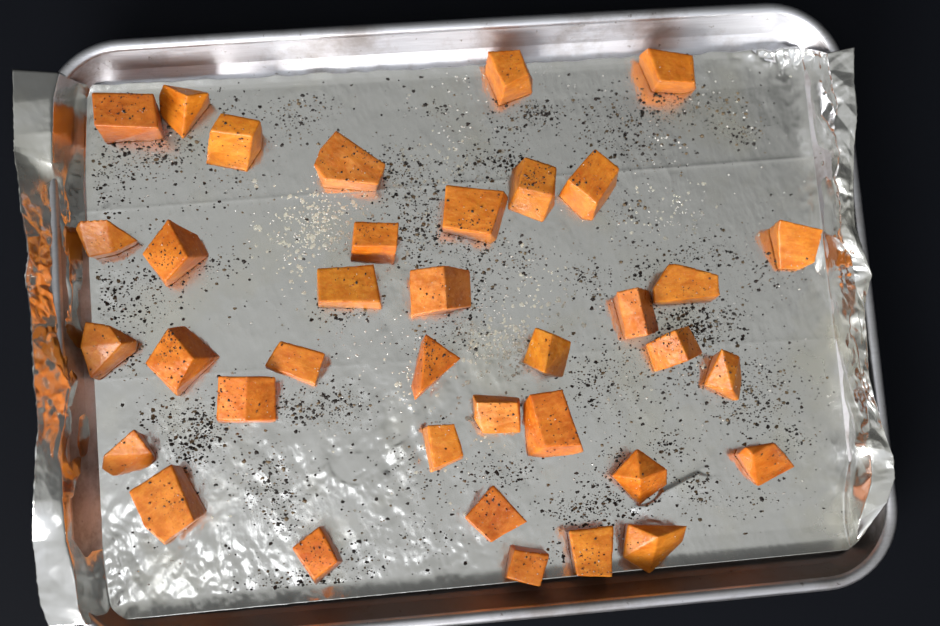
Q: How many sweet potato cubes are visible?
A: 37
